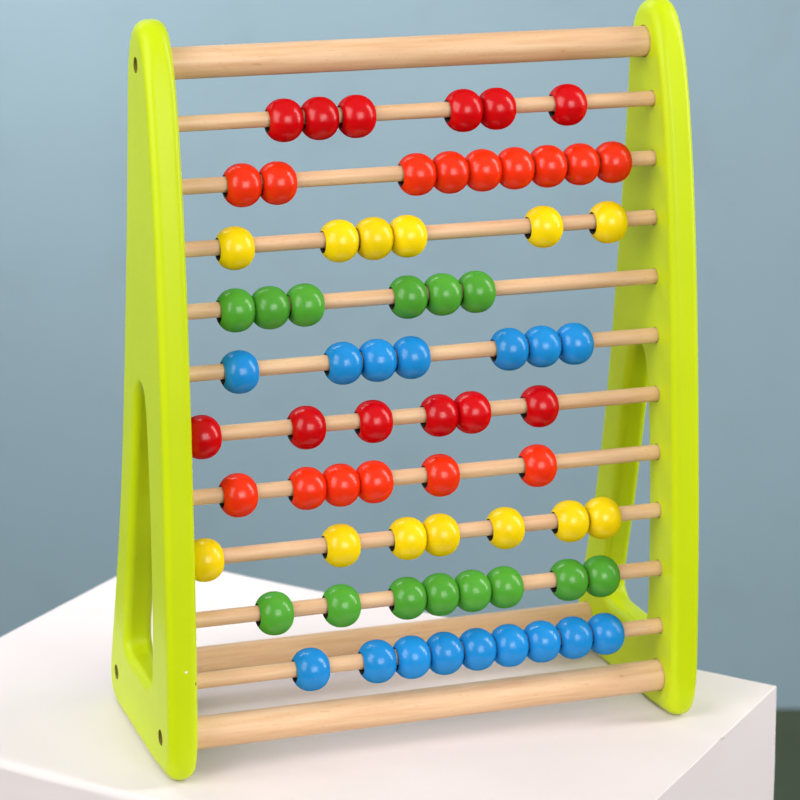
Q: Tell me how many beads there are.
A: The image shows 70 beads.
